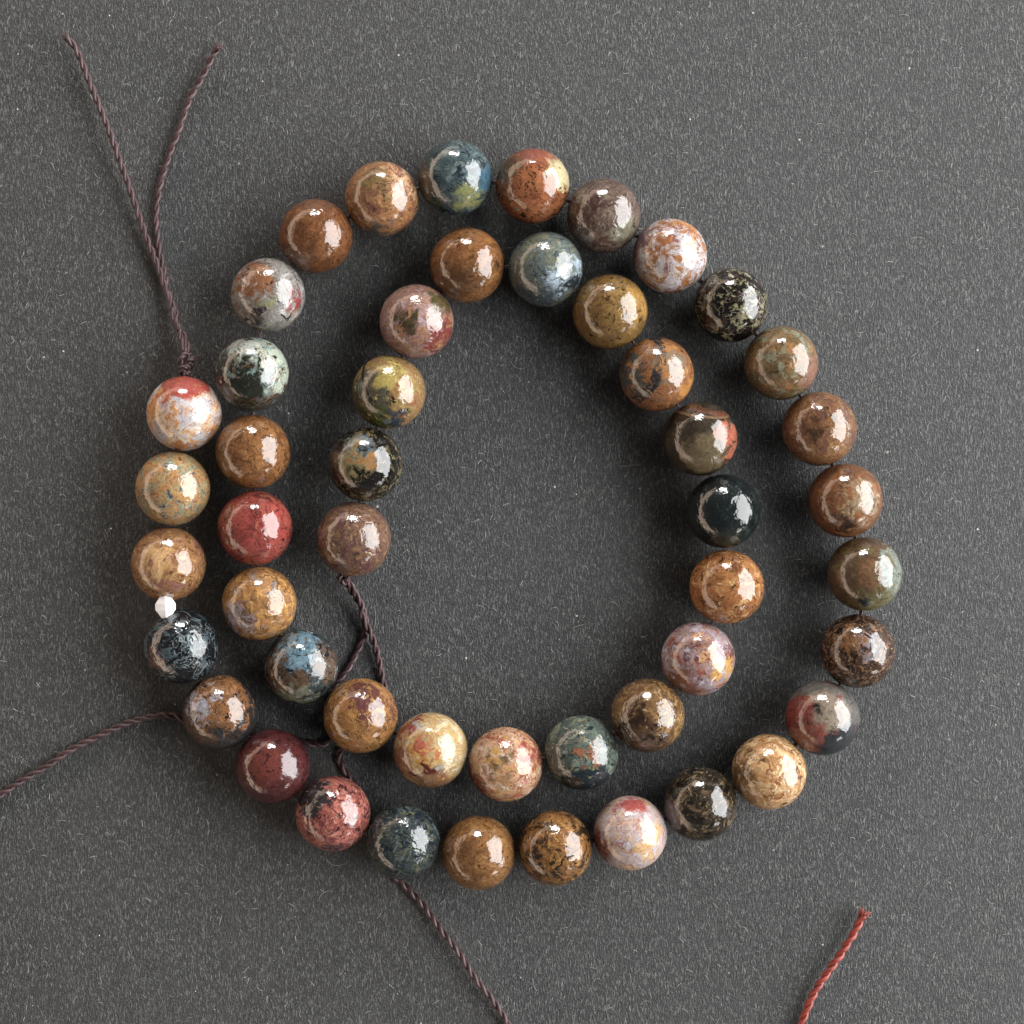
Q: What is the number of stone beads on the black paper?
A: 49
